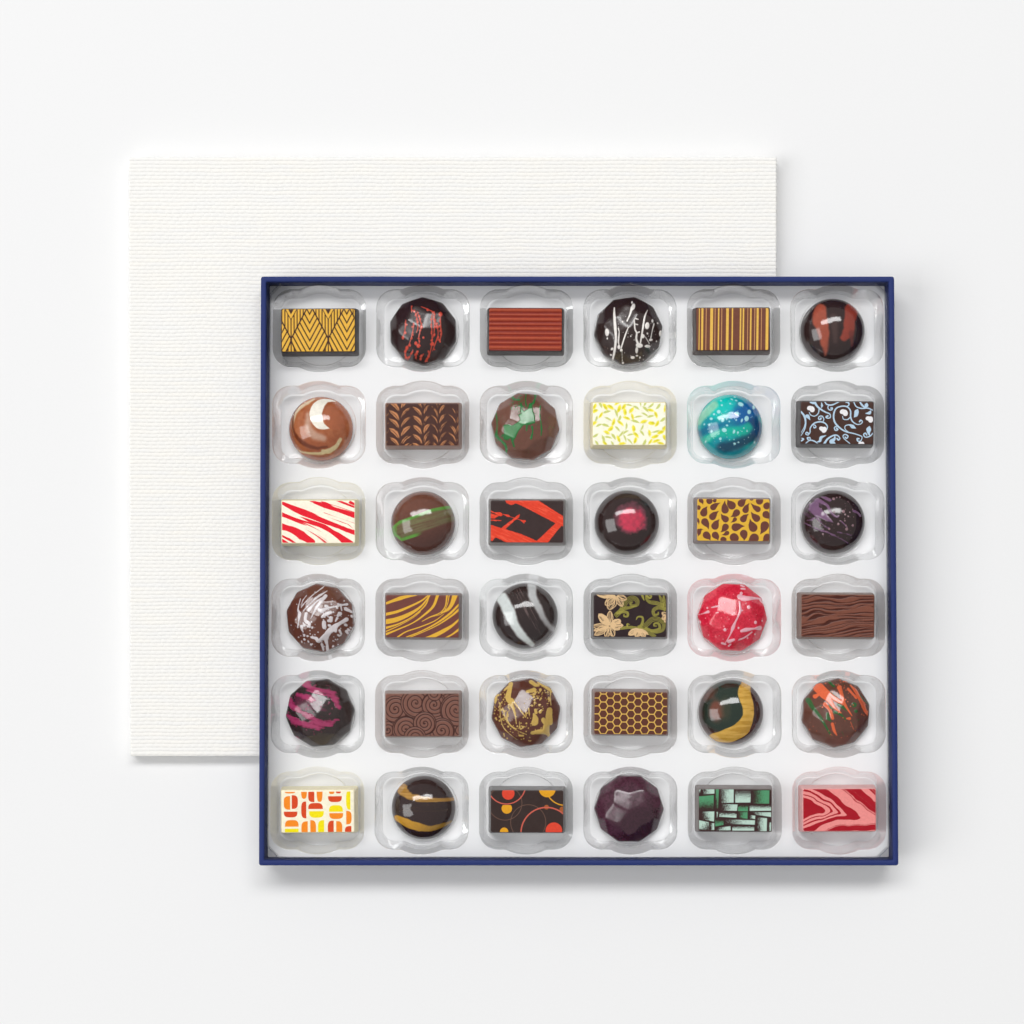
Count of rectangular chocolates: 18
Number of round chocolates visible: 18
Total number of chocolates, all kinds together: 36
